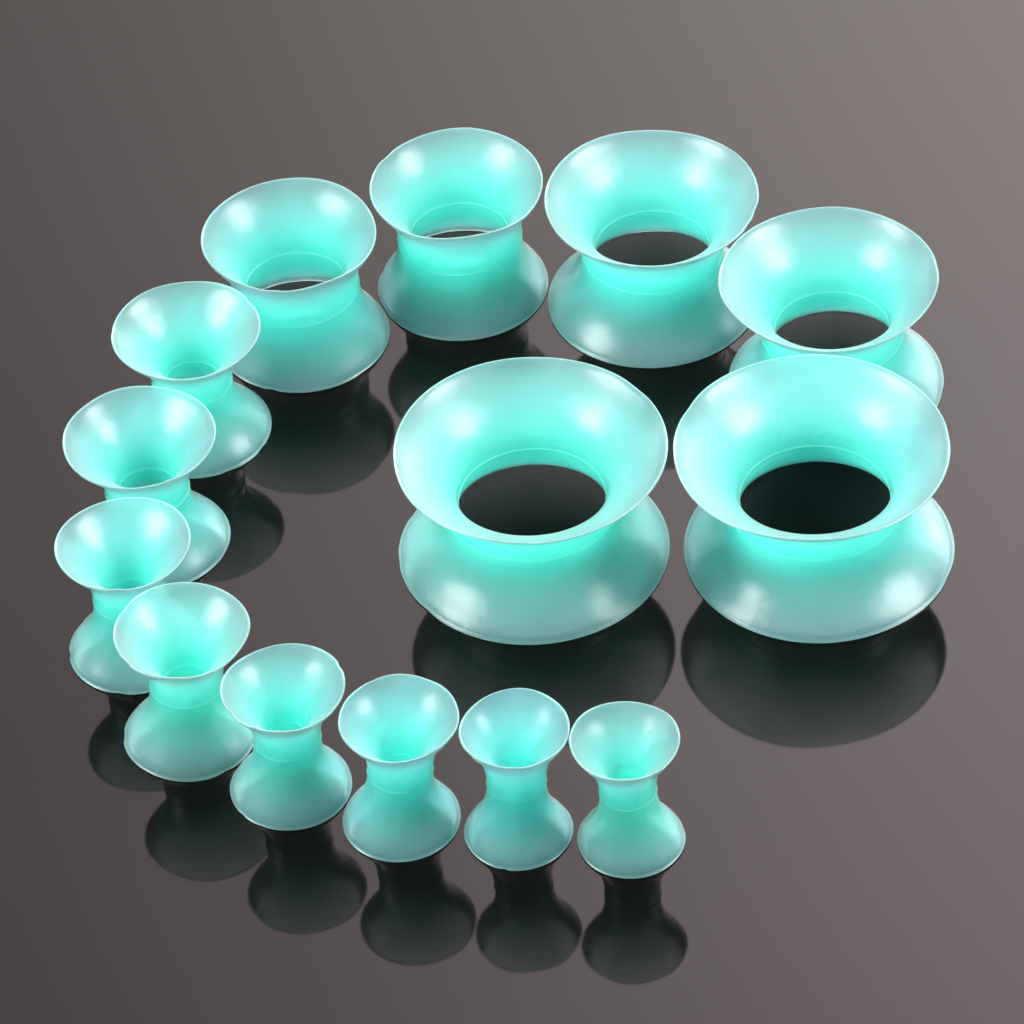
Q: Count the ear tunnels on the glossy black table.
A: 14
